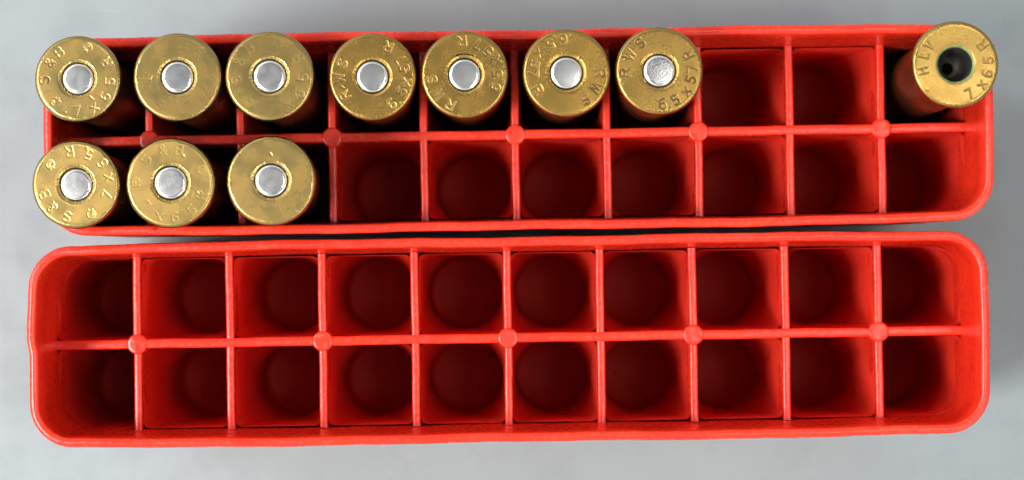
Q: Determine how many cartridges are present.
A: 11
